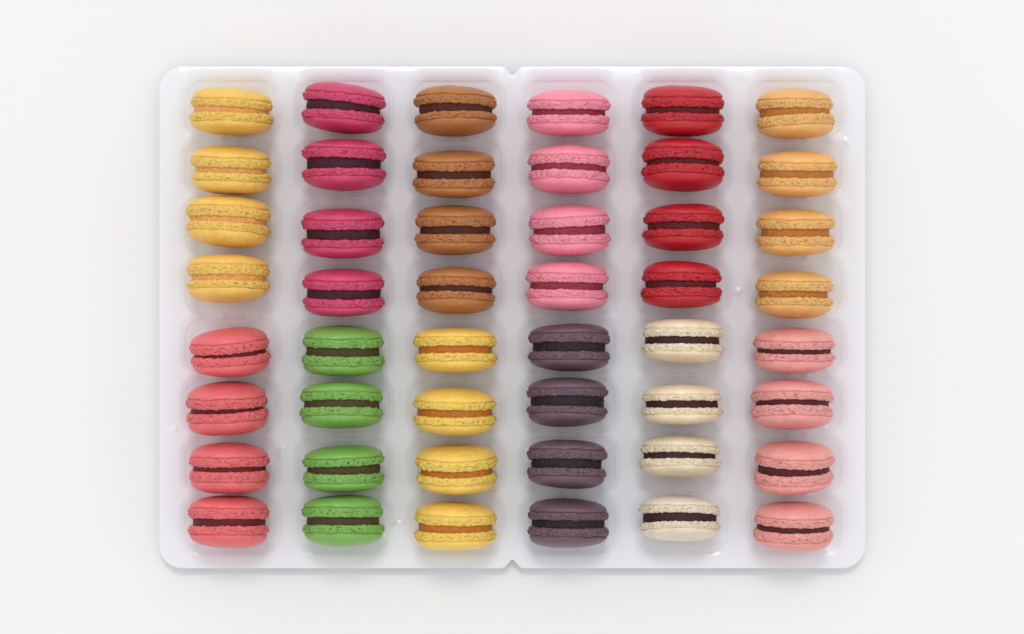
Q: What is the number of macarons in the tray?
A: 48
